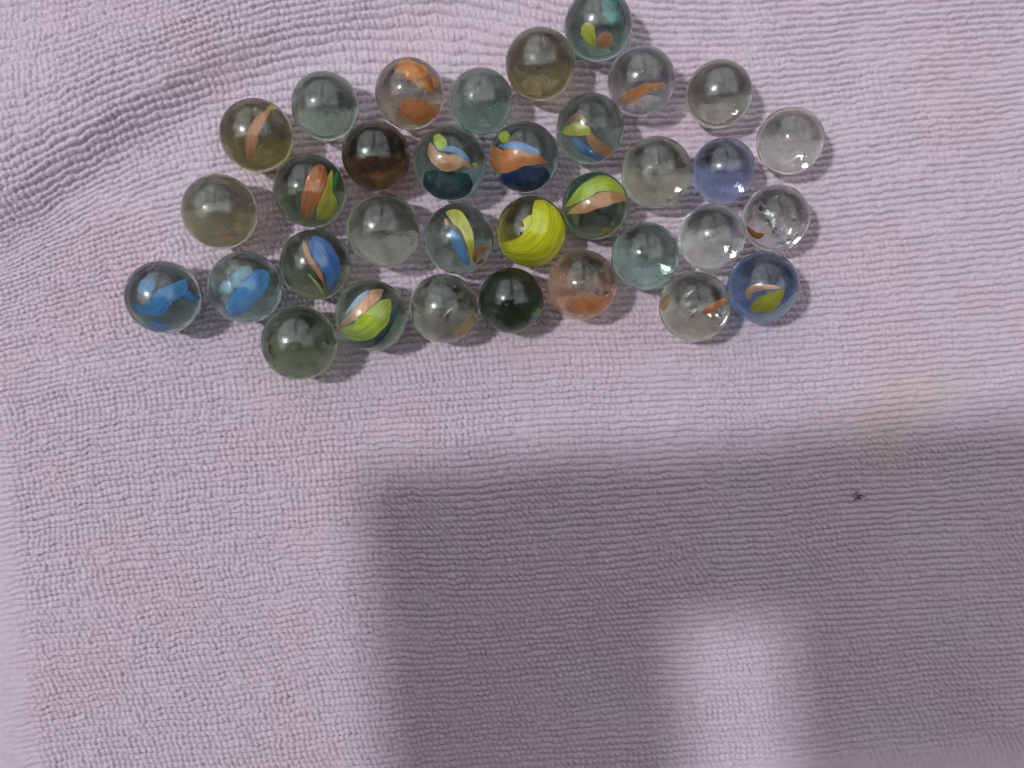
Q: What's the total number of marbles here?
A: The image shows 34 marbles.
